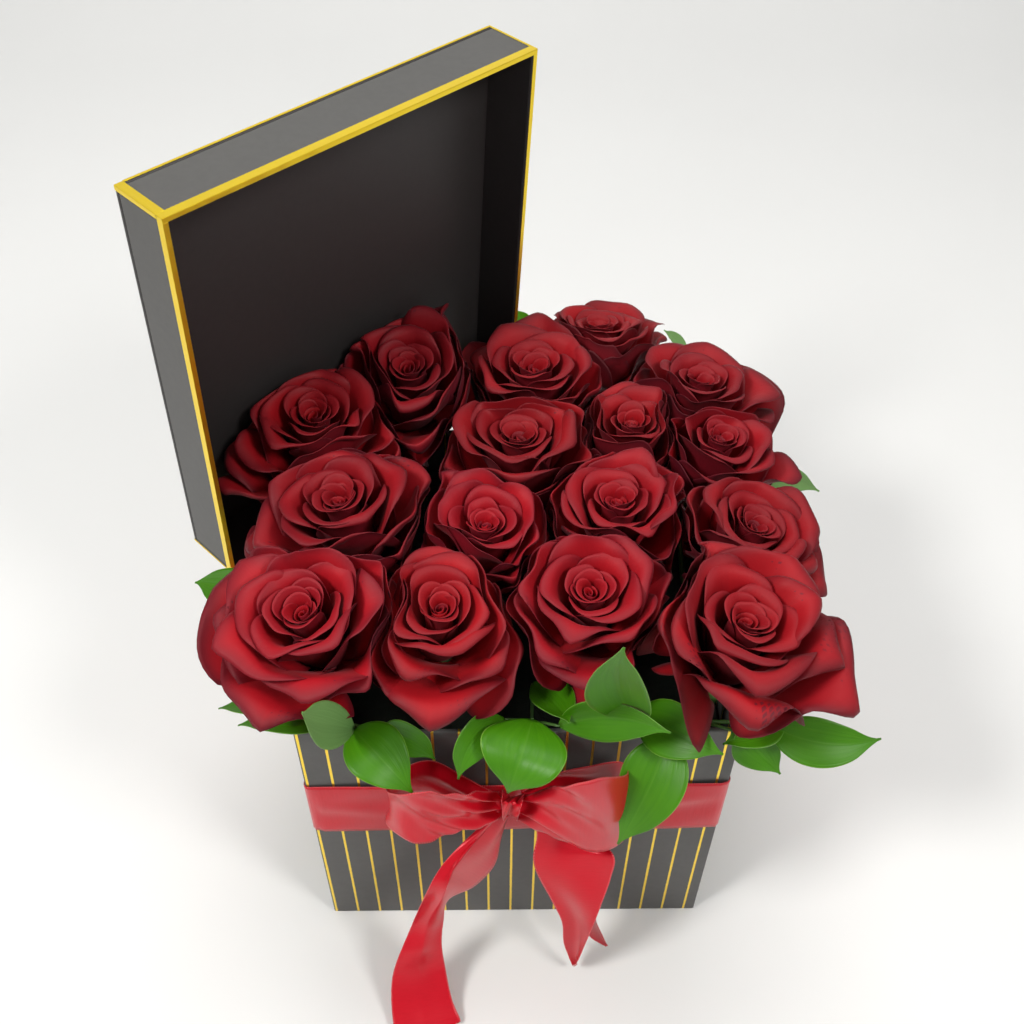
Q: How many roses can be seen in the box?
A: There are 16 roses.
